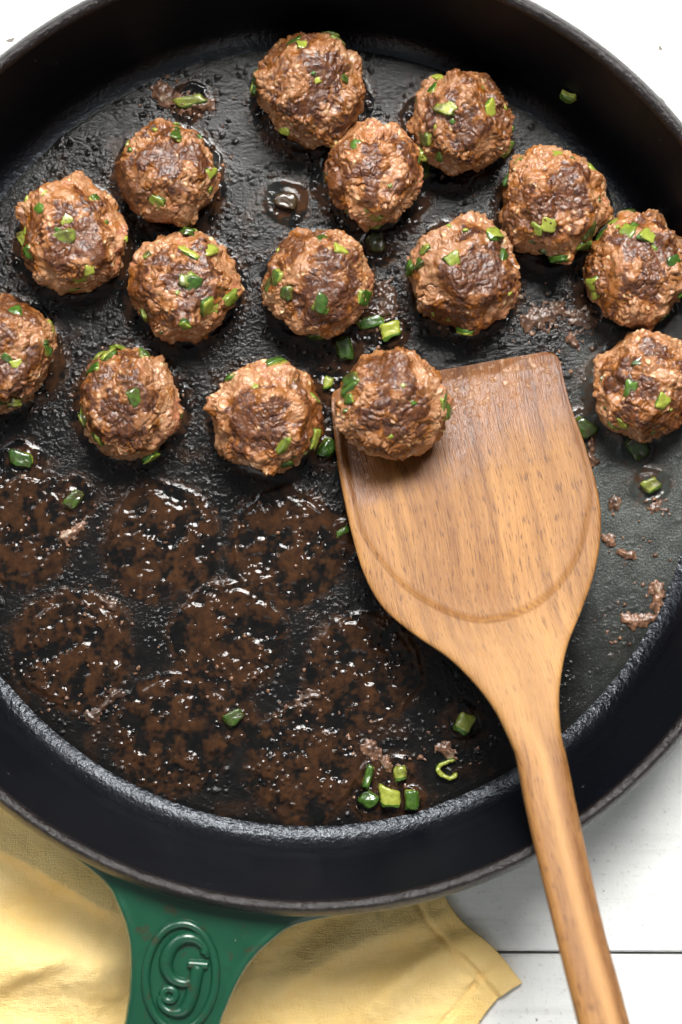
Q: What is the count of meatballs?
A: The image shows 15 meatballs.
